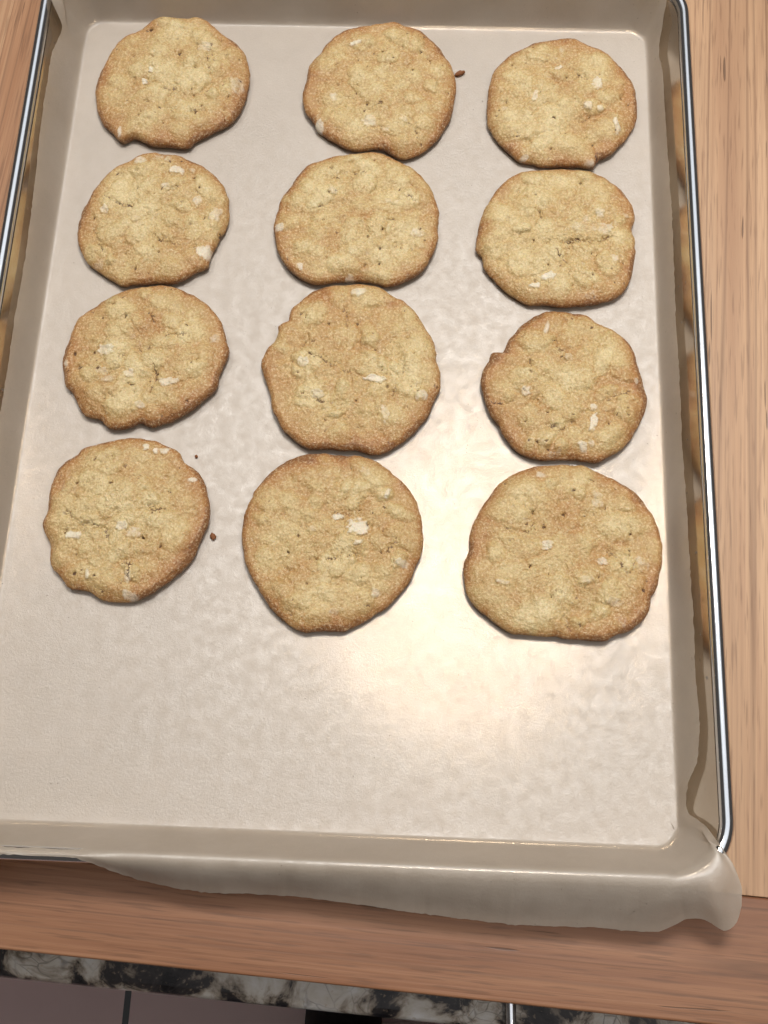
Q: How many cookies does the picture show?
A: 12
